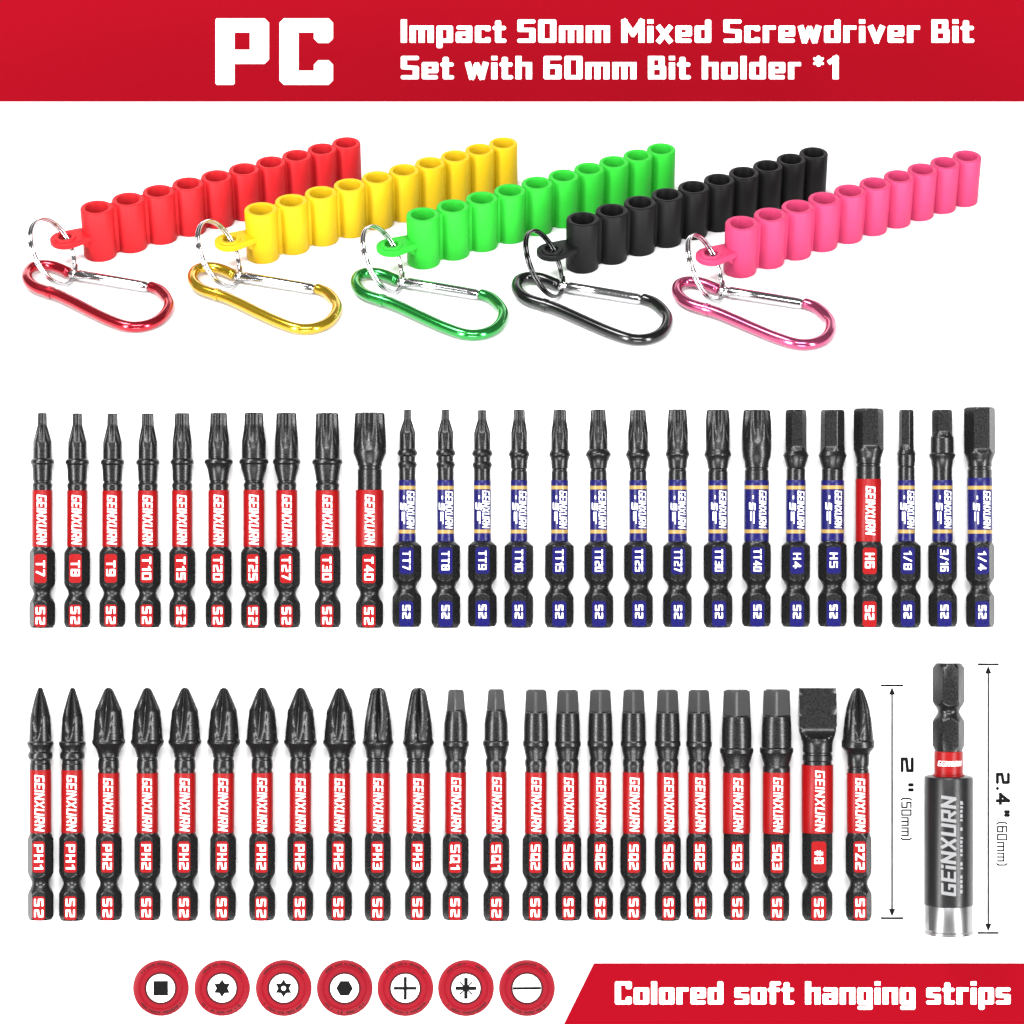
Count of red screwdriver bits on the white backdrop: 34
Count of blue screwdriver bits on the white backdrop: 15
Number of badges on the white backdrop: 7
